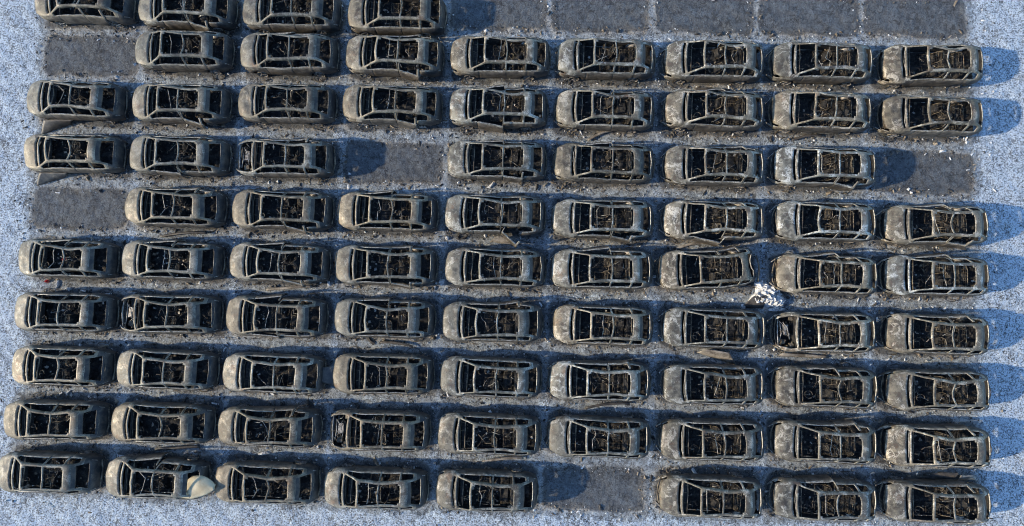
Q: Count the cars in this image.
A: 80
